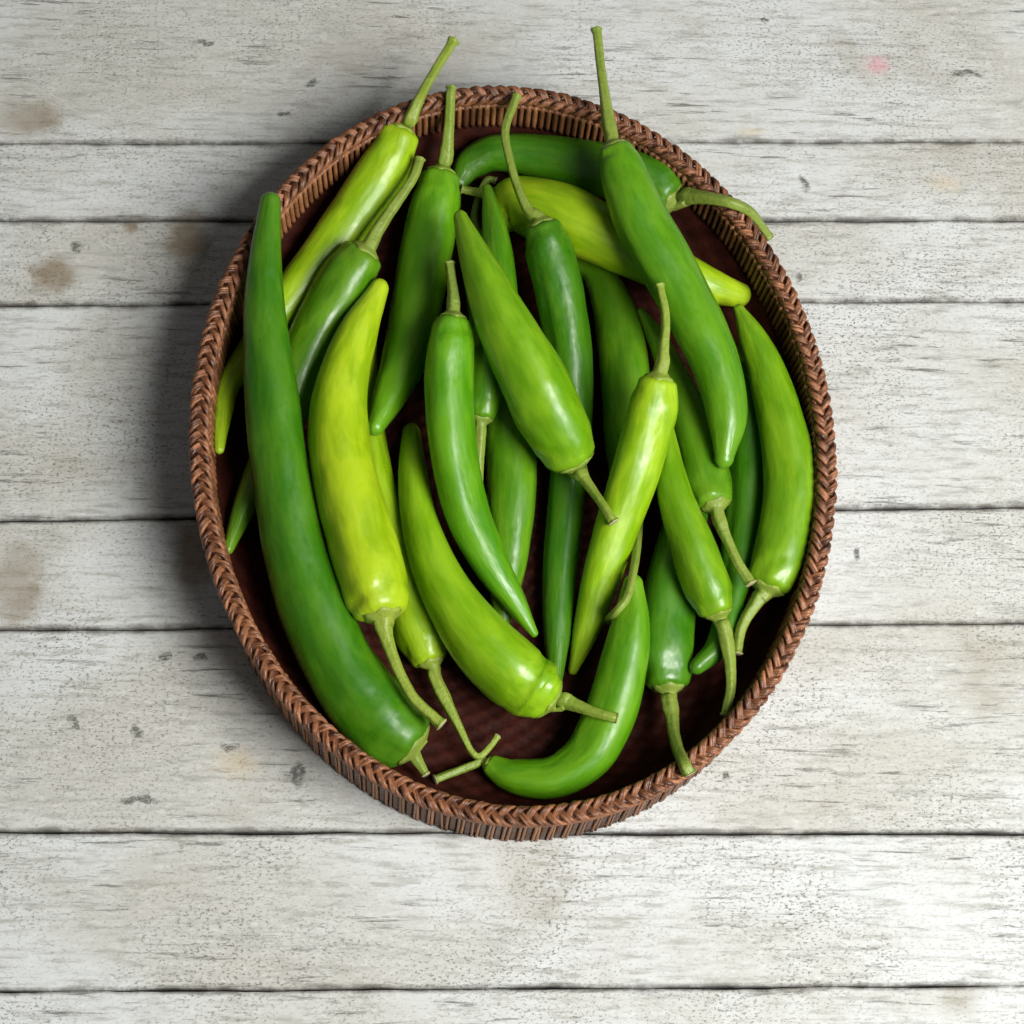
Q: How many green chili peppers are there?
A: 23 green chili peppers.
